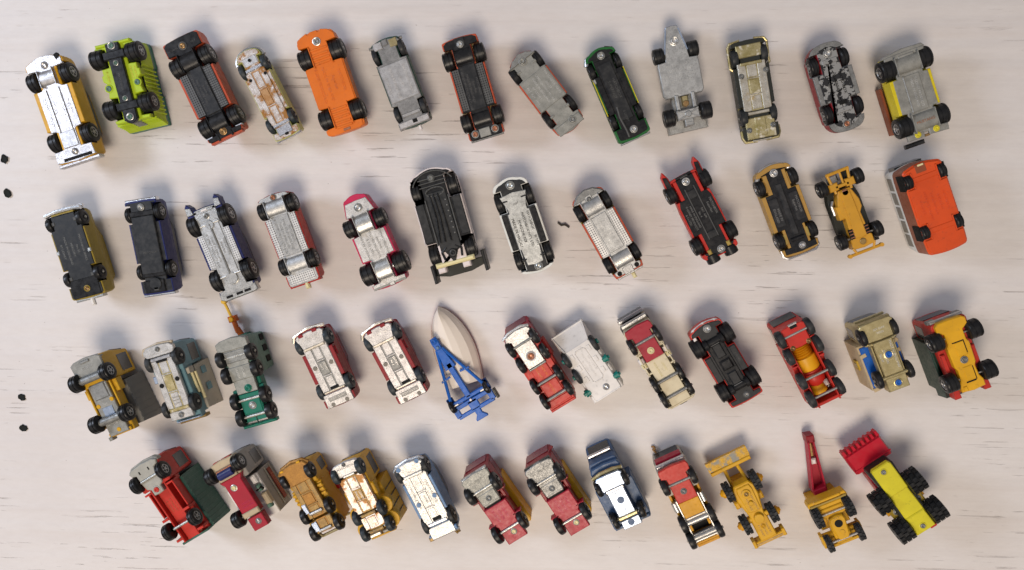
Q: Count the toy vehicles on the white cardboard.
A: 50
